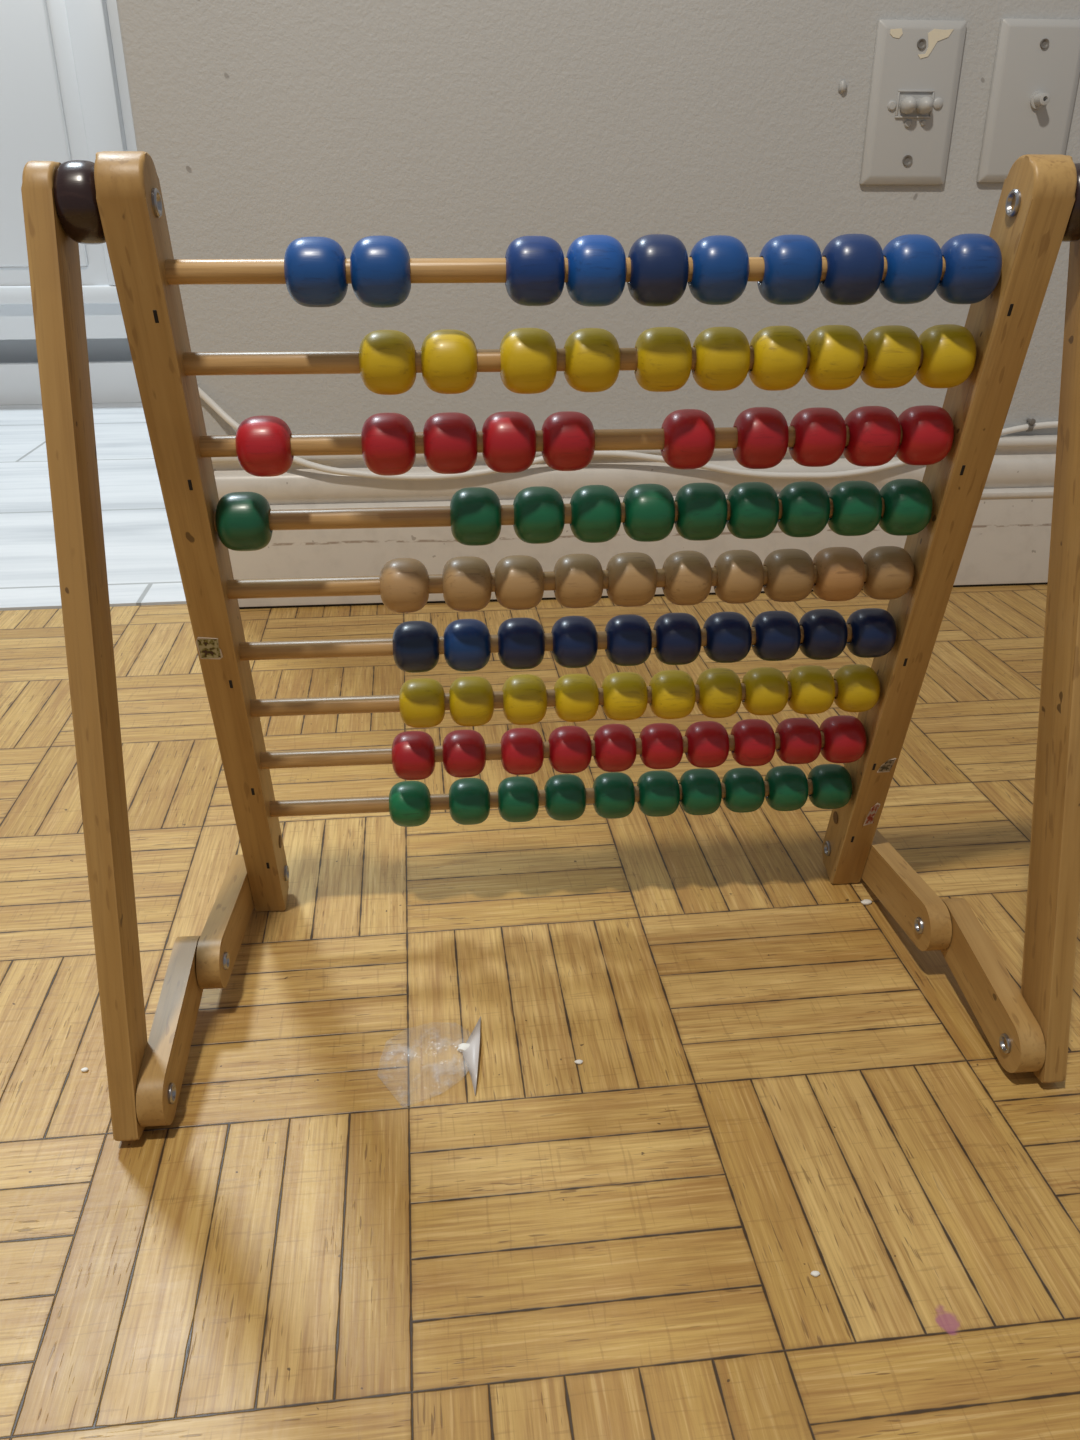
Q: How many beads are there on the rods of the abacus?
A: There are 90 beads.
